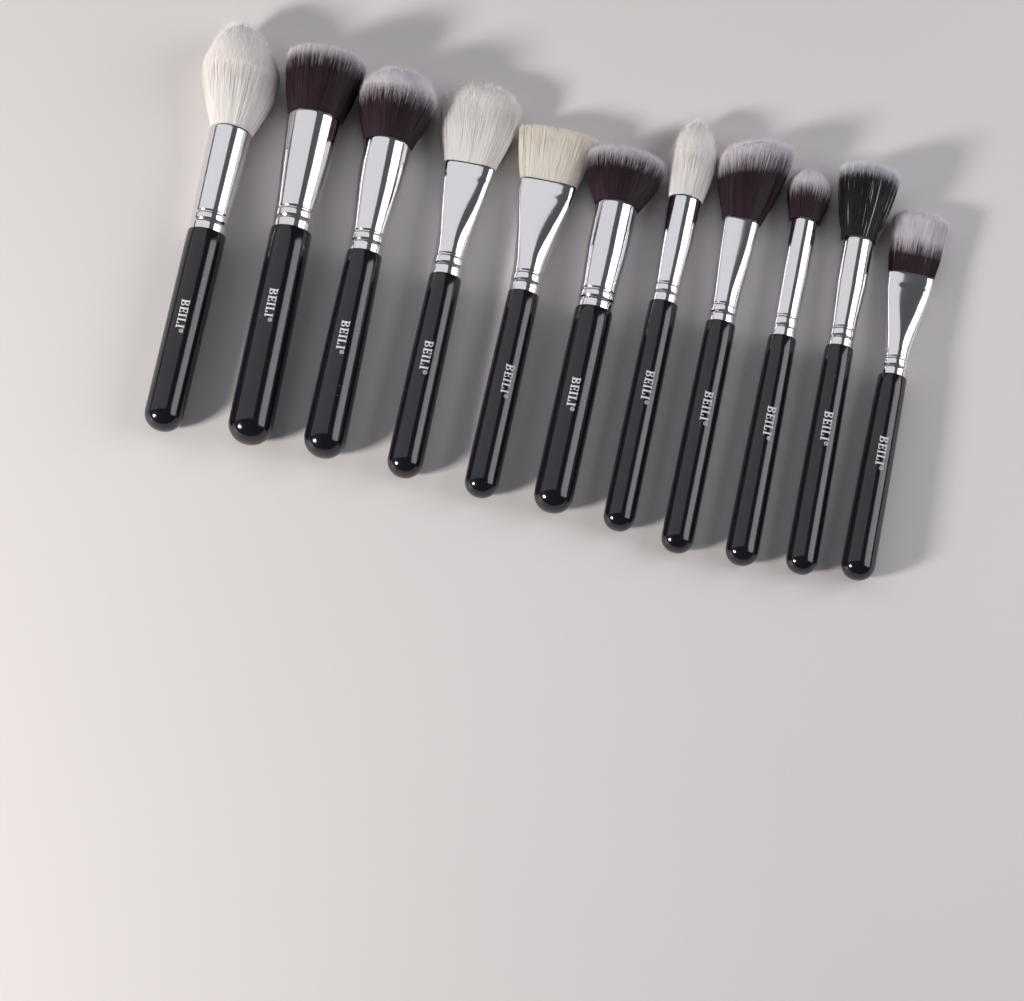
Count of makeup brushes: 11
